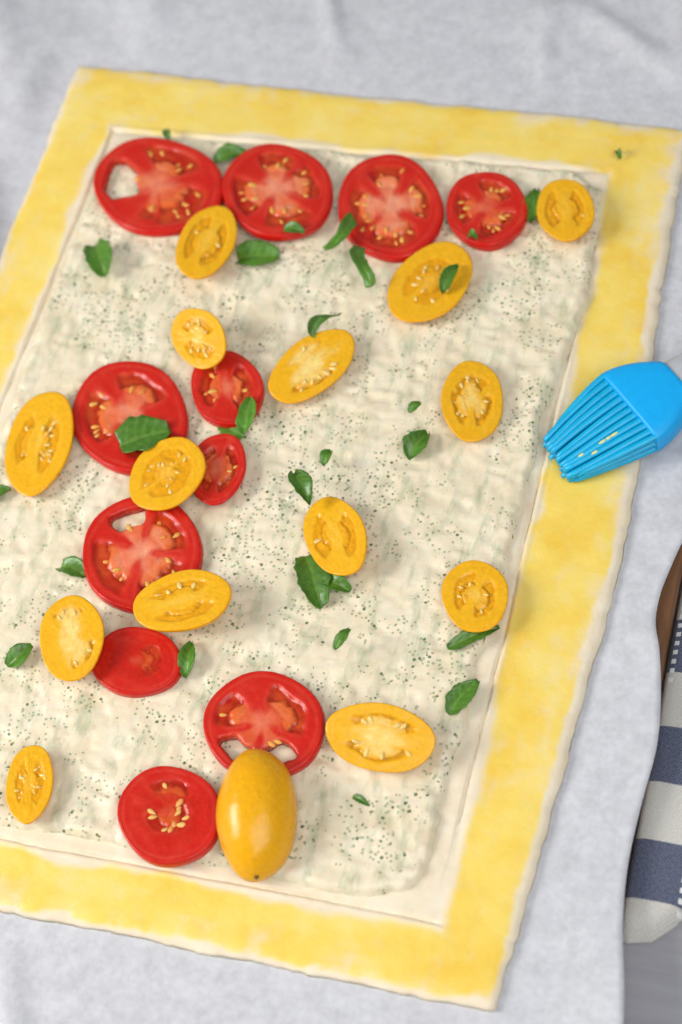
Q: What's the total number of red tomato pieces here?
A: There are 11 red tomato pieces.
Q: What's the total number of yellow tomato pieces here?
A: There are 15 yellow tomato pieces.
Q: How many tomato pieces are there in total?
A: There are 26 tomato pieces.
